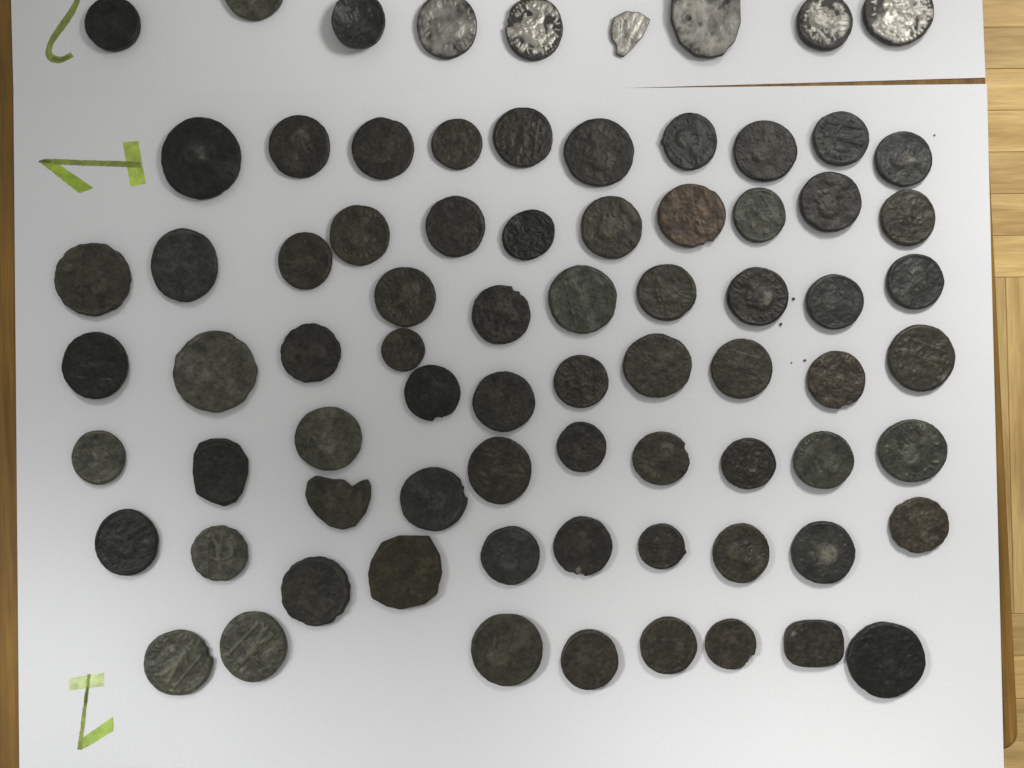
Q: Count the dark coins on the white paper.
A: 71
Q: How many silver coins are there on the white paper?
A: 6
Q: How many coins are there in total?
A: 77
